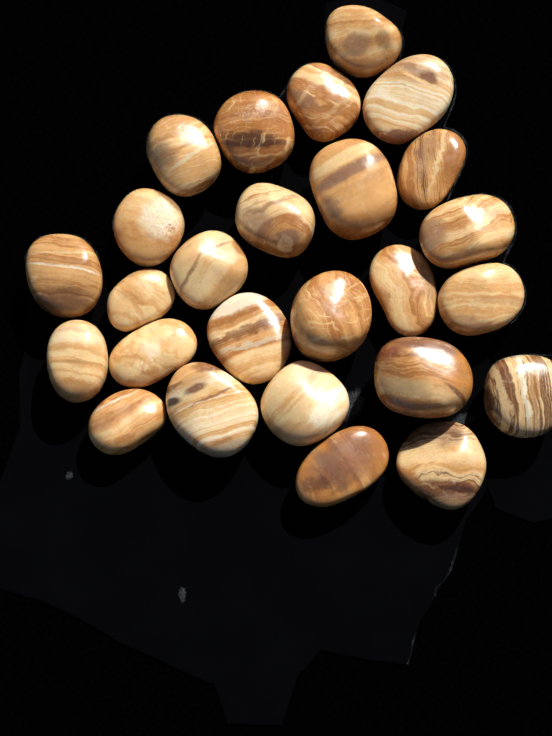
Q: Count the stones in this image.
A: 26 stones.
